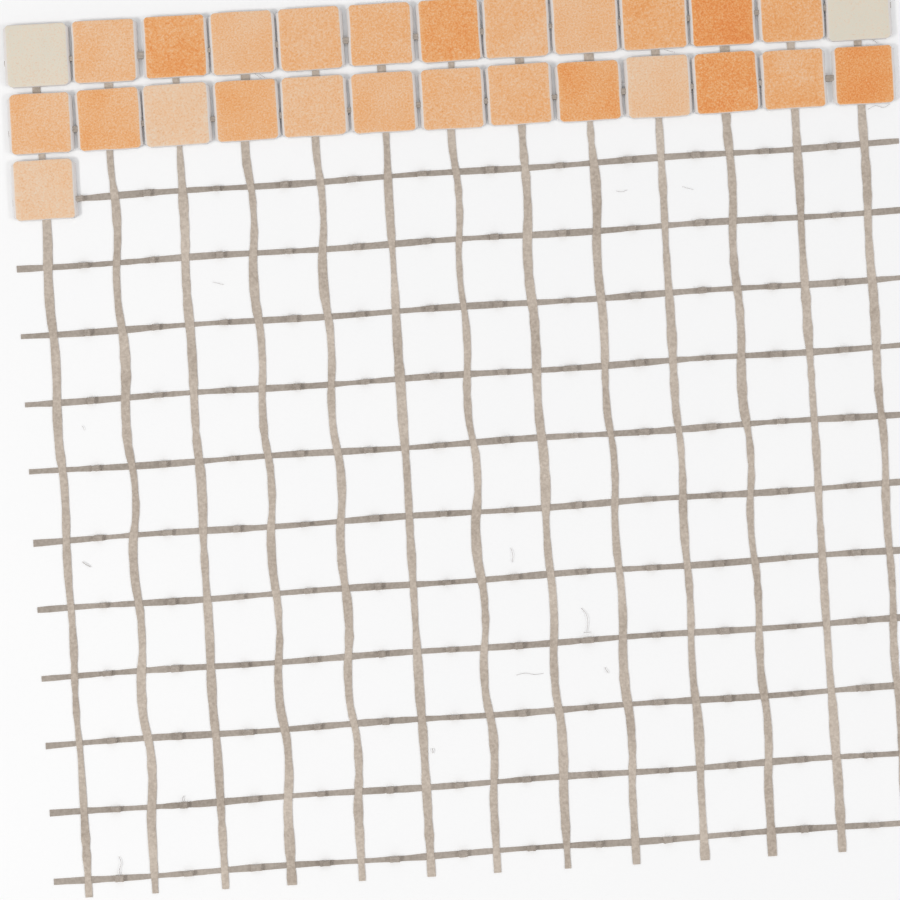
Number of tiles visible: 27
